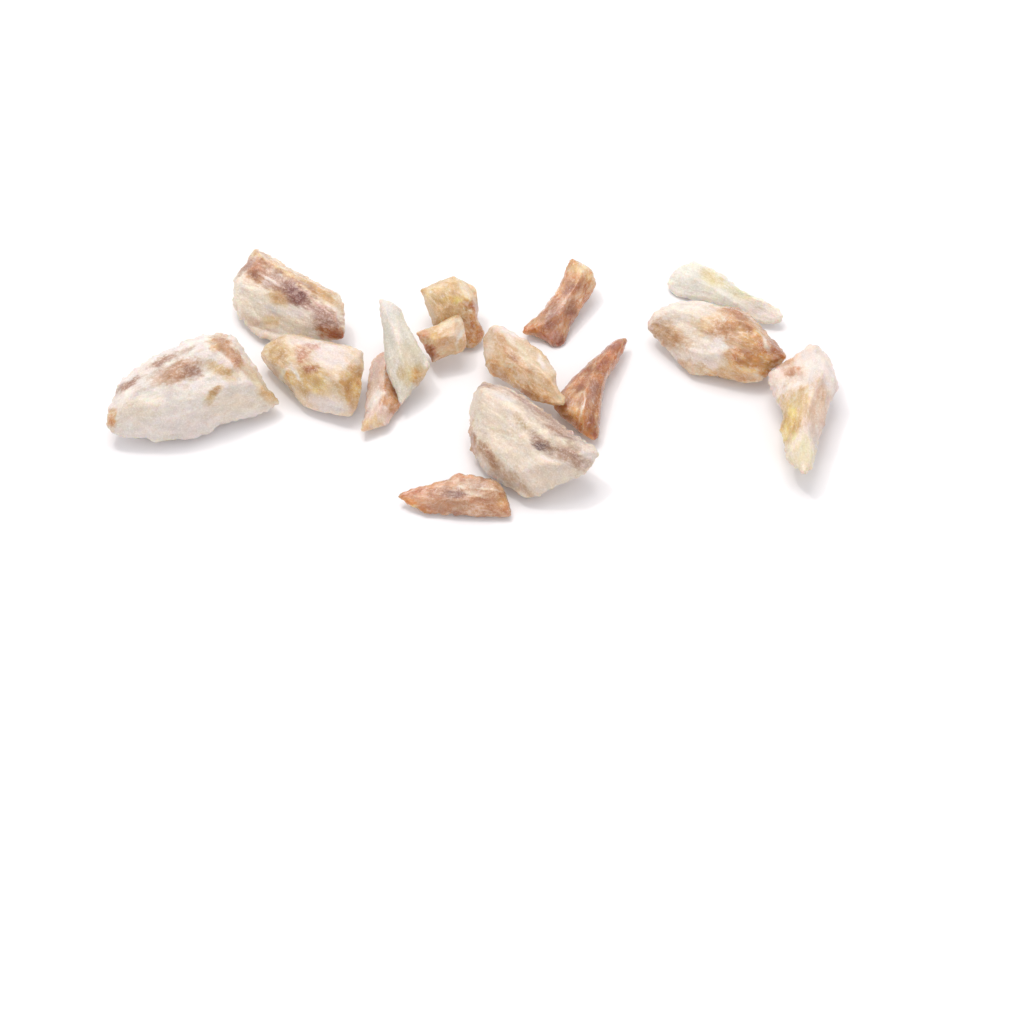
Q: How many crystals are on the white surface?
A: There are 15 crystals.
